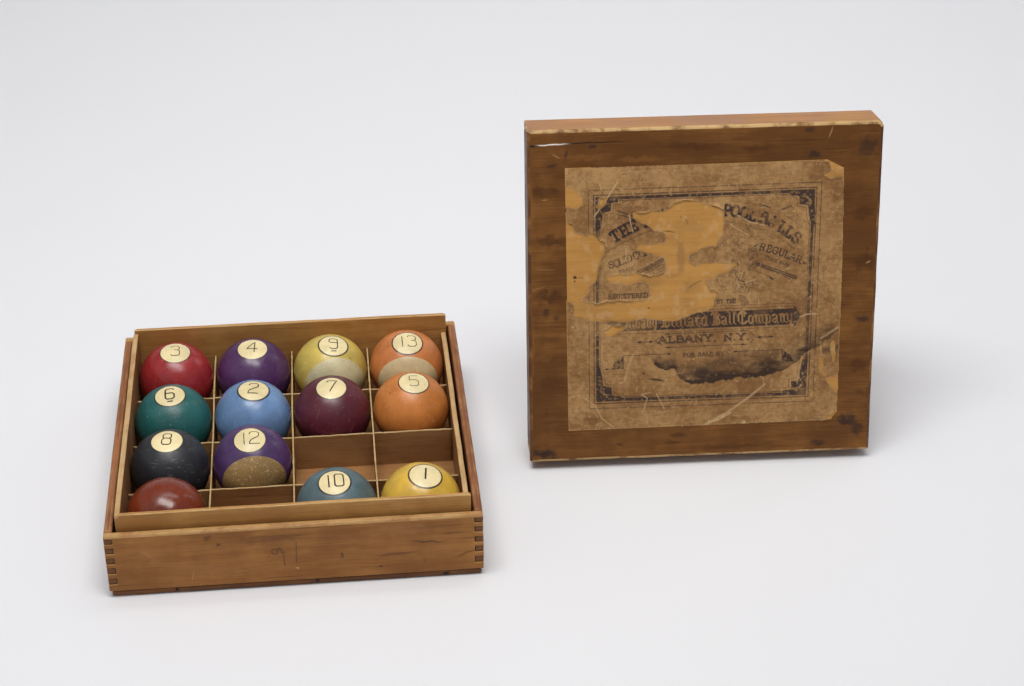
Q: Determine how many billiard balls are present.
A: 13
